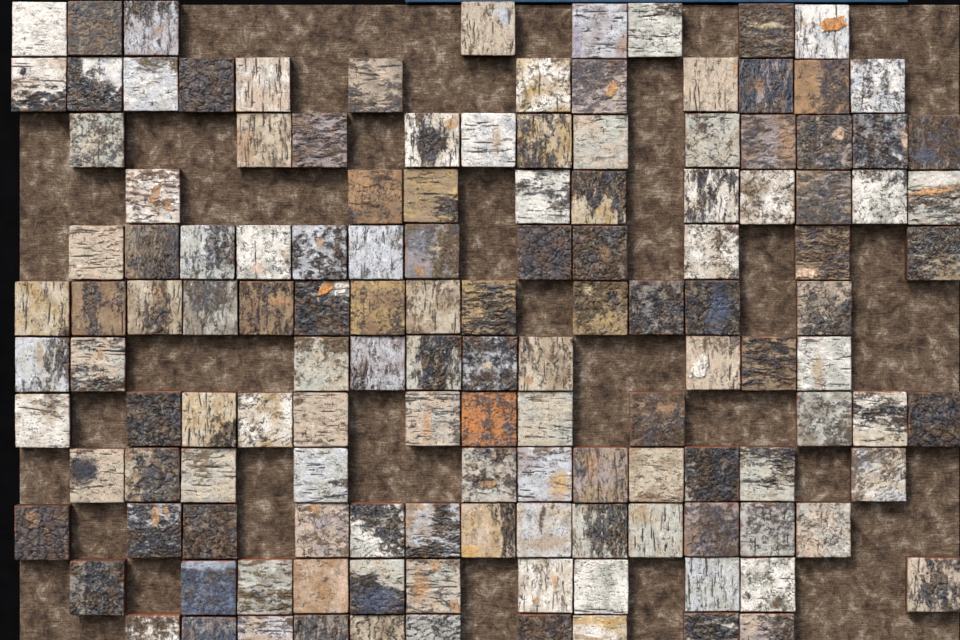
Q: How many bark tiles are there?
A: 134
